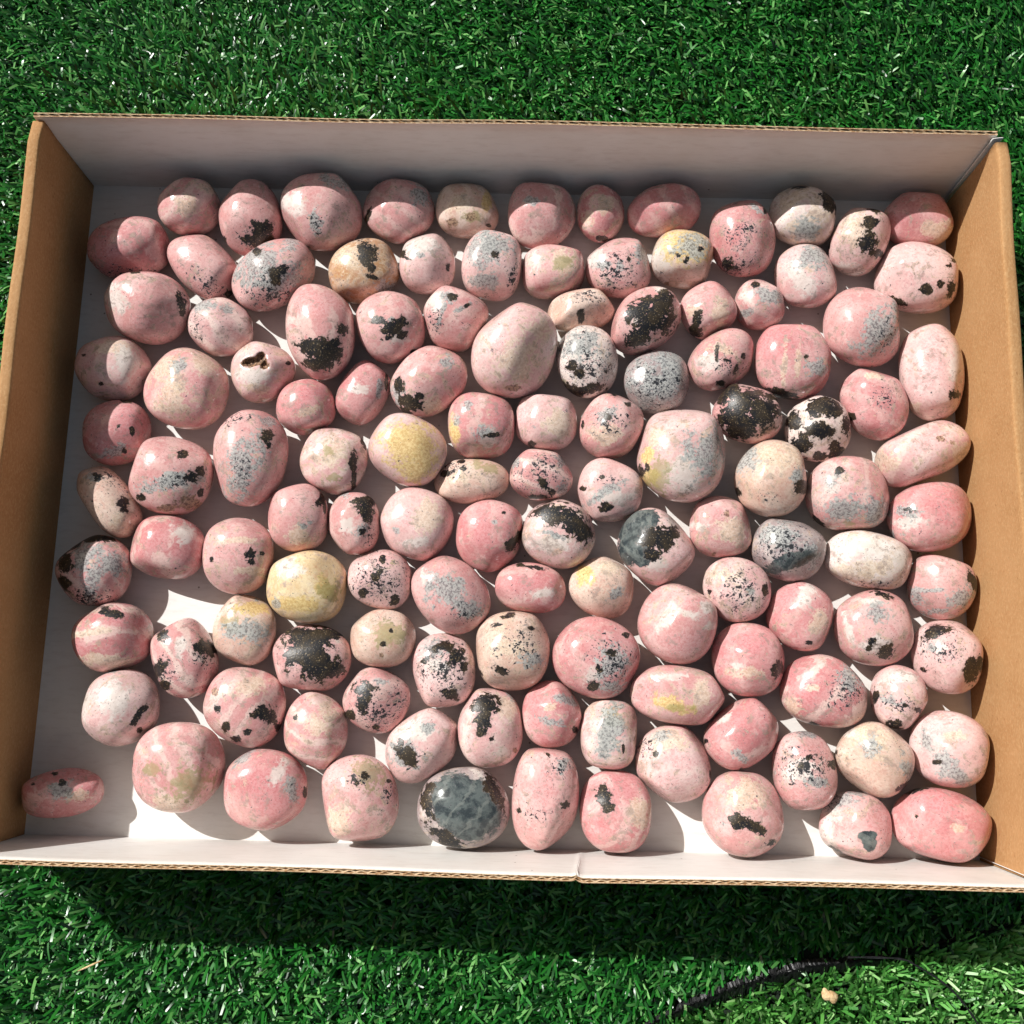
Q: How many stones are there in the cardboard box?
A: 123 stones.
